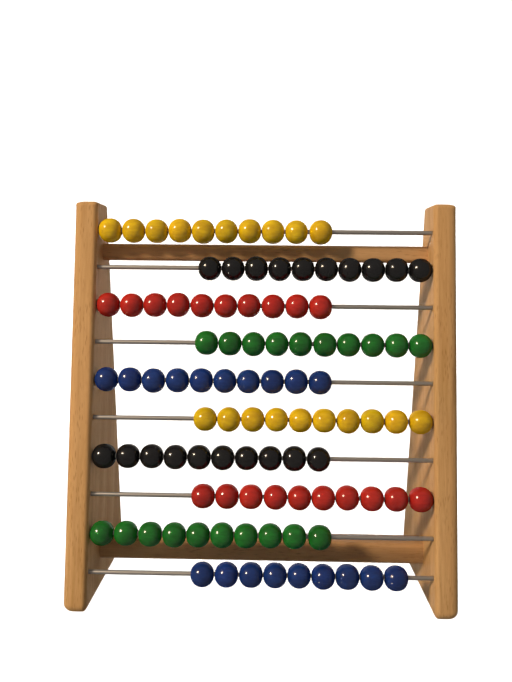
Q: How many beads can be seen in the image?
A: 99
